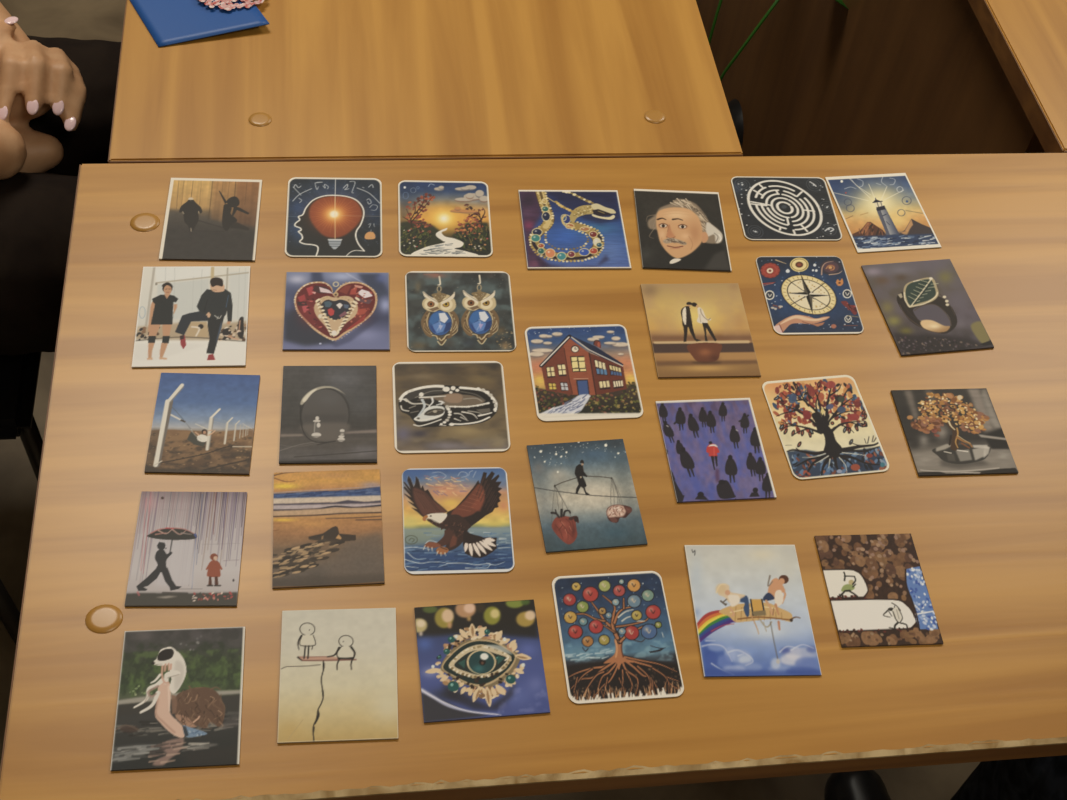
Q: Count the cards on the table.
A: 30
